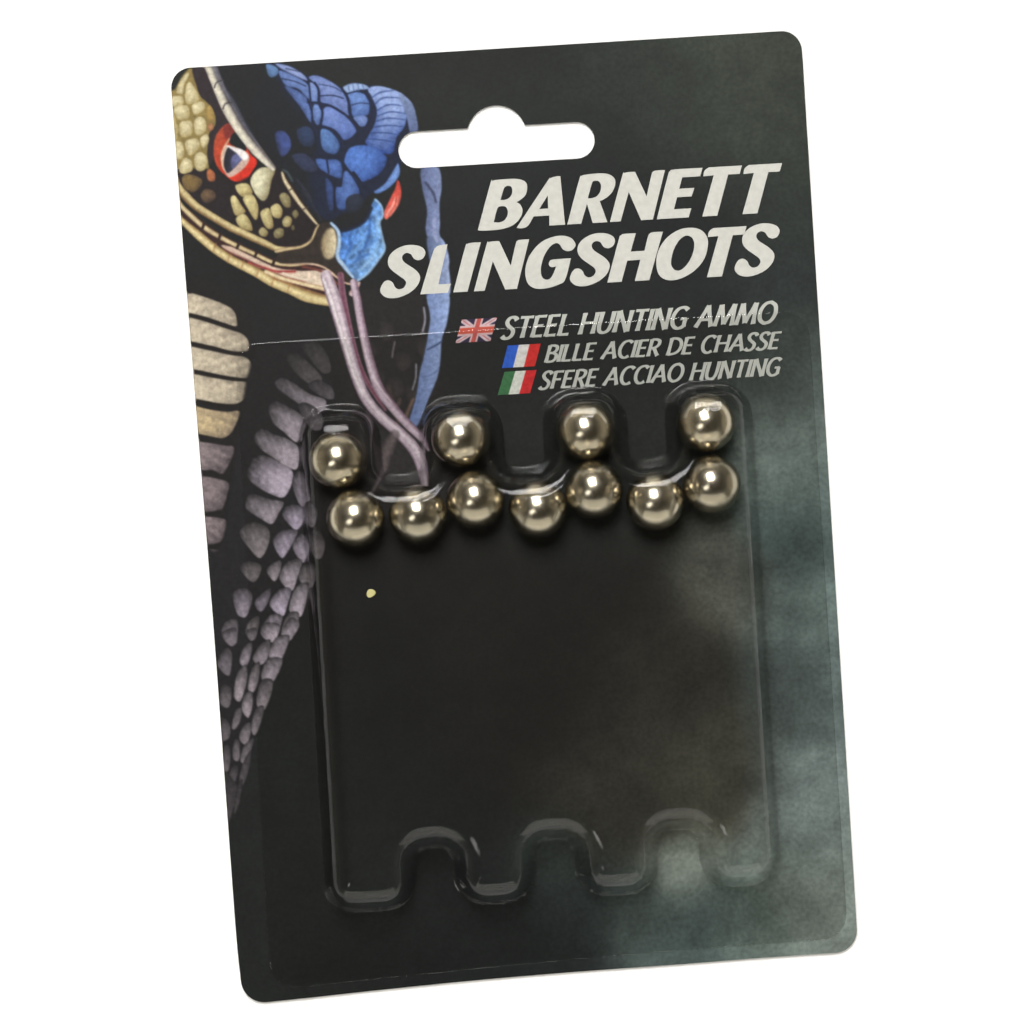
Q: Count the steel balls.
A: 11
